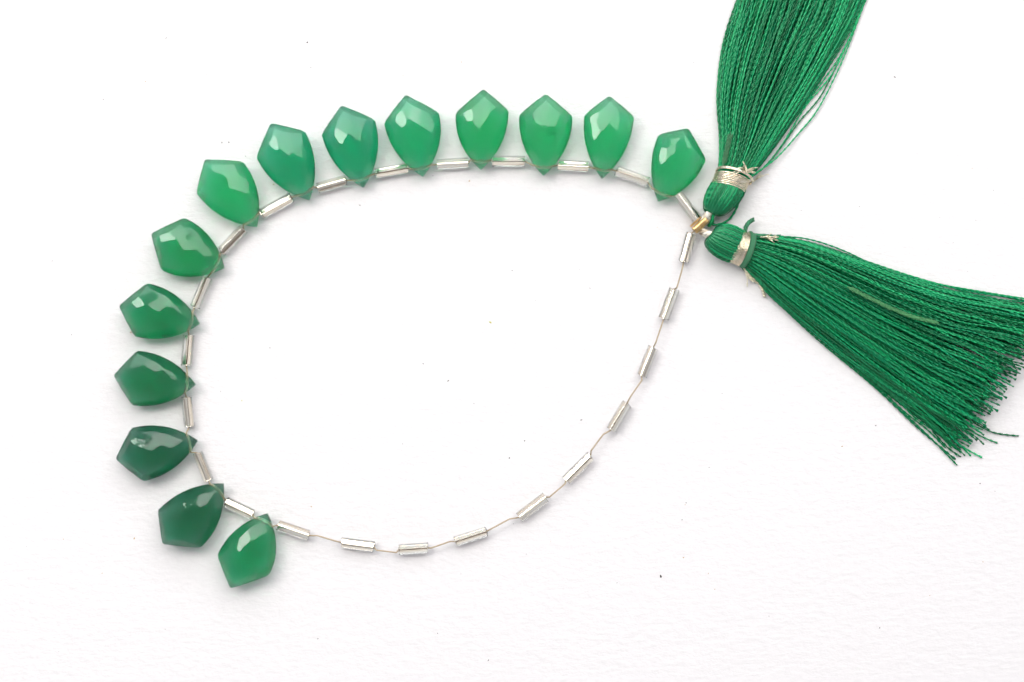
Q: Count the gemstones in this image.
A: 14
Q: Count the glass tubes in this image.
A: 24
